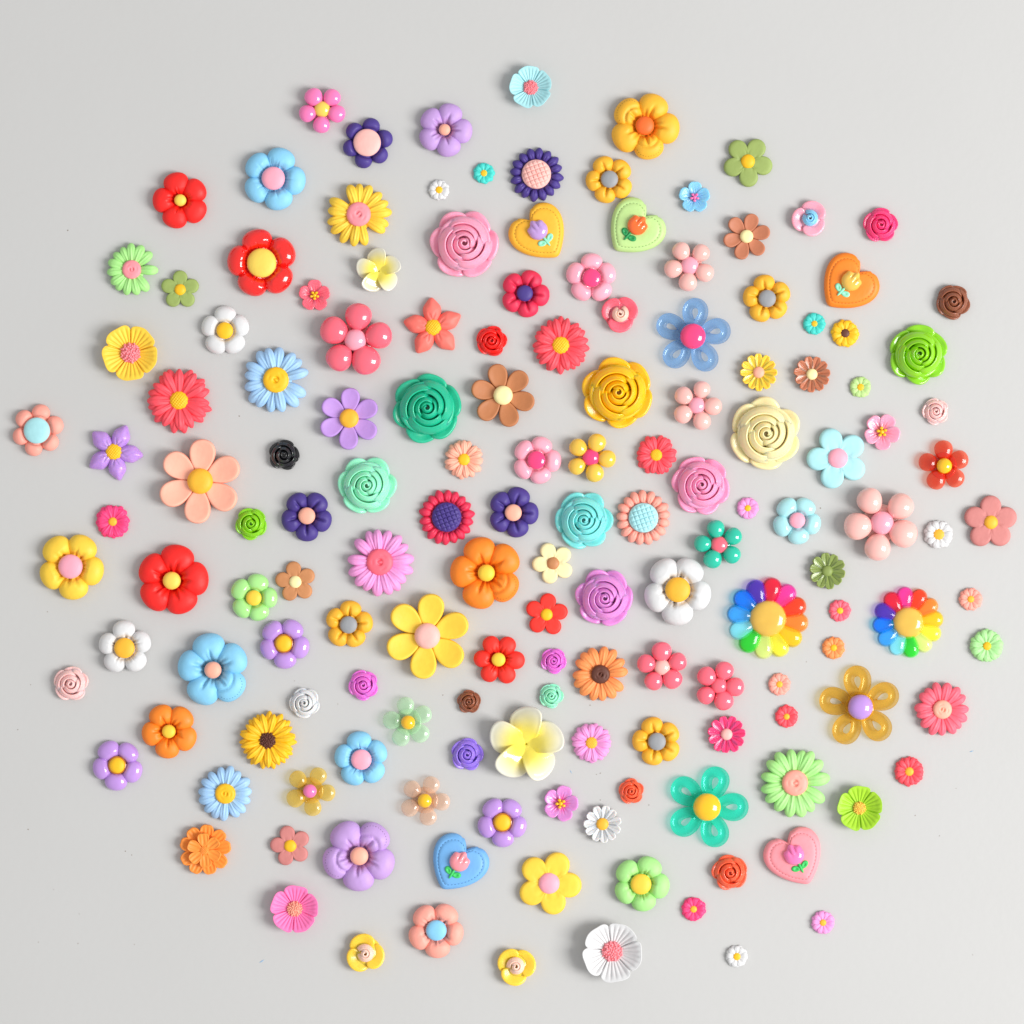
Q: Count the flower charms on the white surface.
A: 148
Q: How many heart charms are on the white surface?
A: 5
